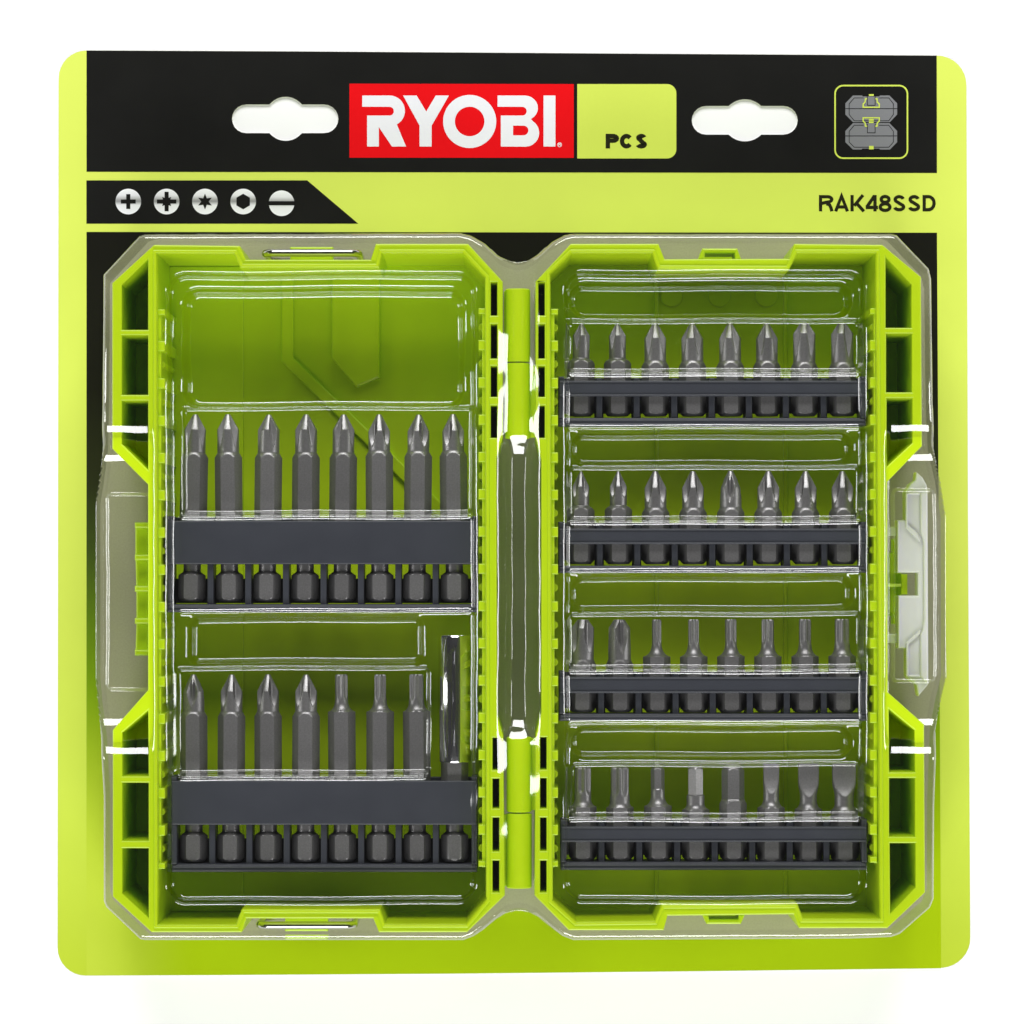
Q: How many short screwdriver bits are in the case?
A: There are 32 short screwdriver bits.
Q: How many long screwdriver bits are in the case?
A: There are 15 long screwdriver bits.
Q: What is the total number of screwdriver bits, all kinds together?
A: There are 47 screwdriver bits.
